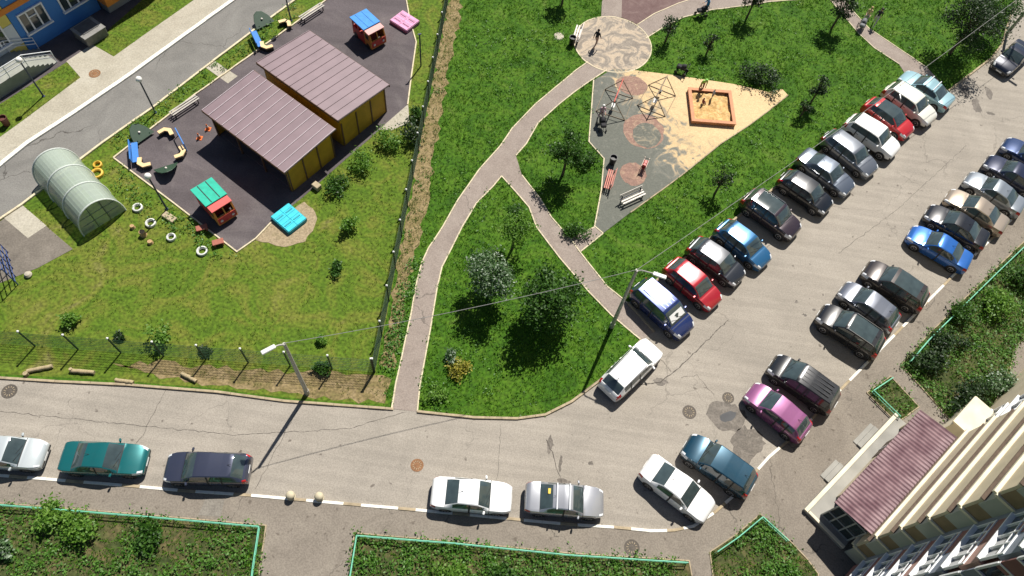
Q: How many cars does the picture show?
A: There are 32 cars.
